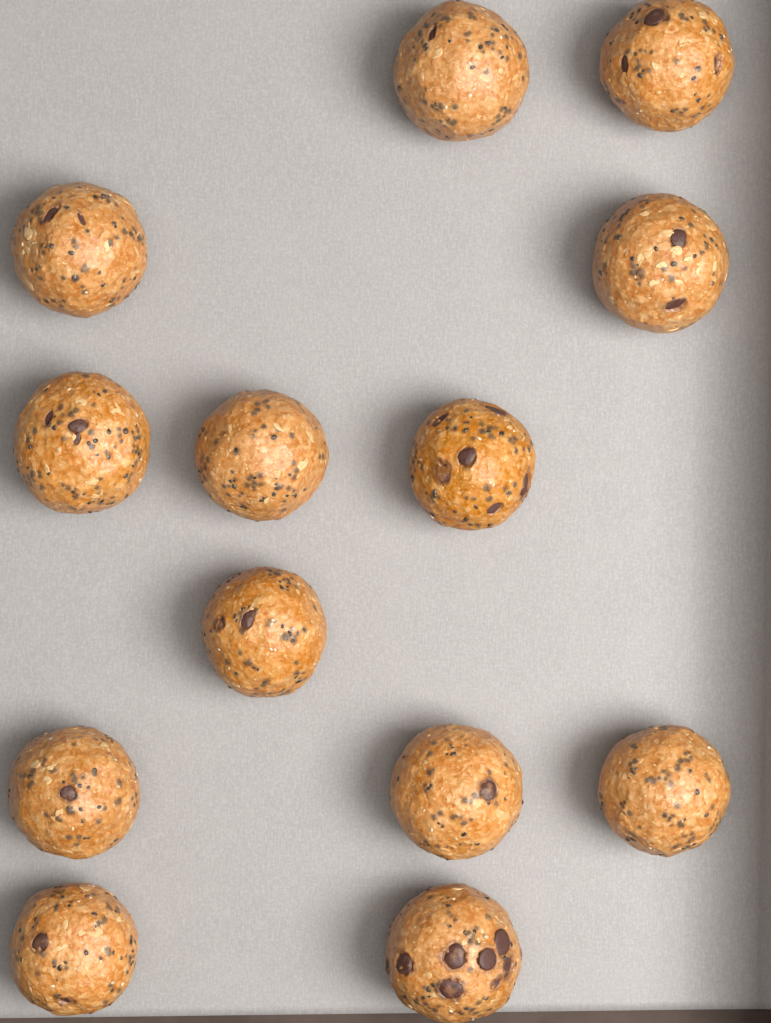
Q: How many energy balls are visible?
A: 13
